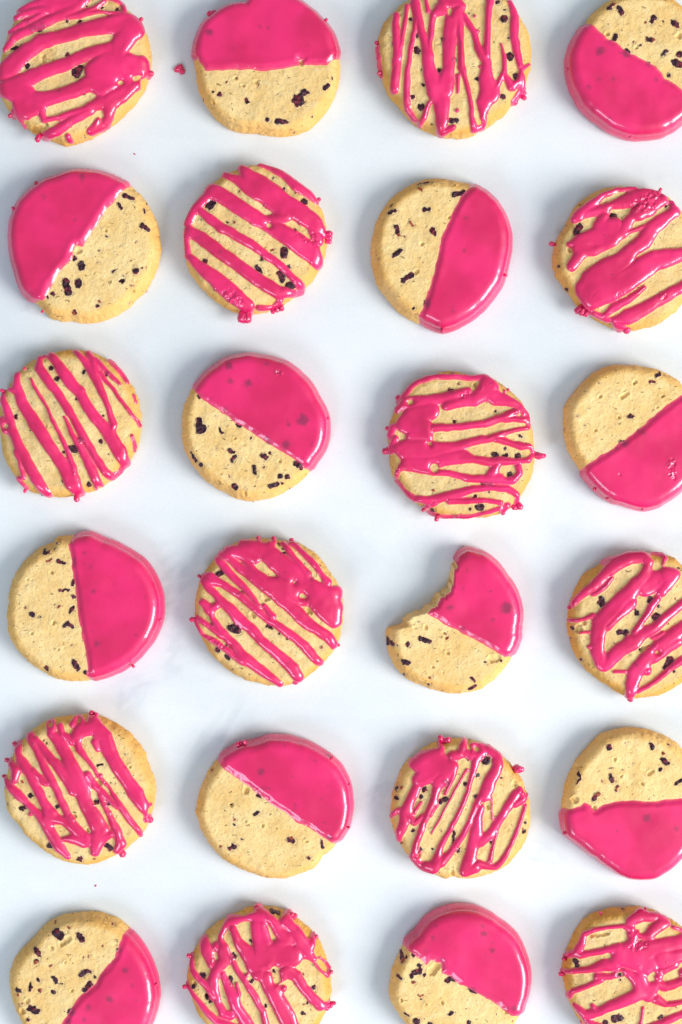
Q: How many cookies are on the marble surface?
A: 24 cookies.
